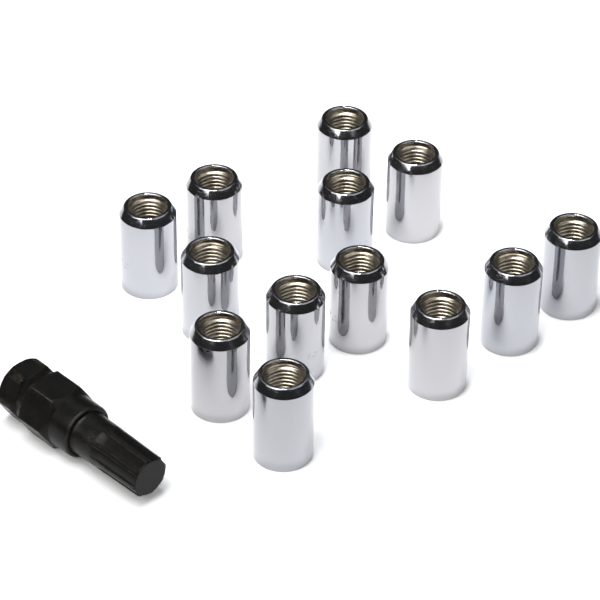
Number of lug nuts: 13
